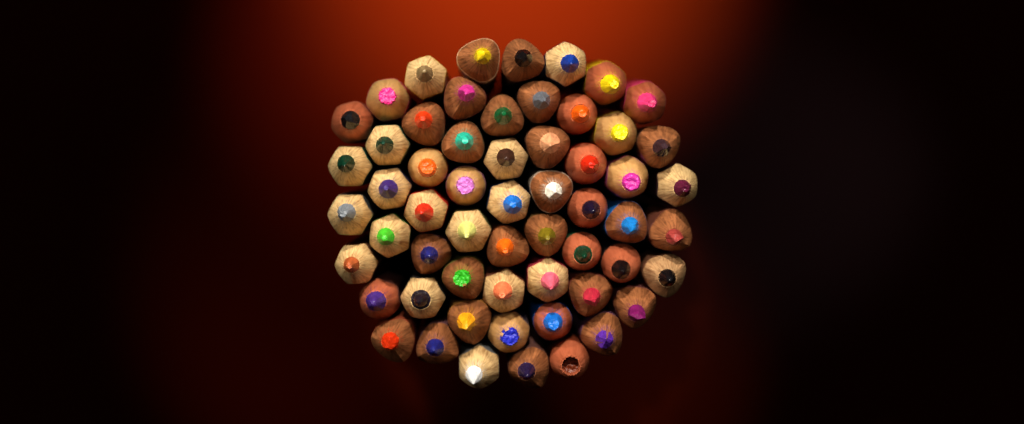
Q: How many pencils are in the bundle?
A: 58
